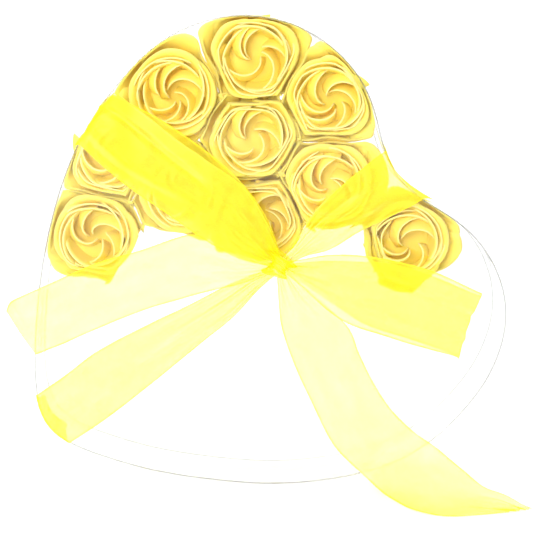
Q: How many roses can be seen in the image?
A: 10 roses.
